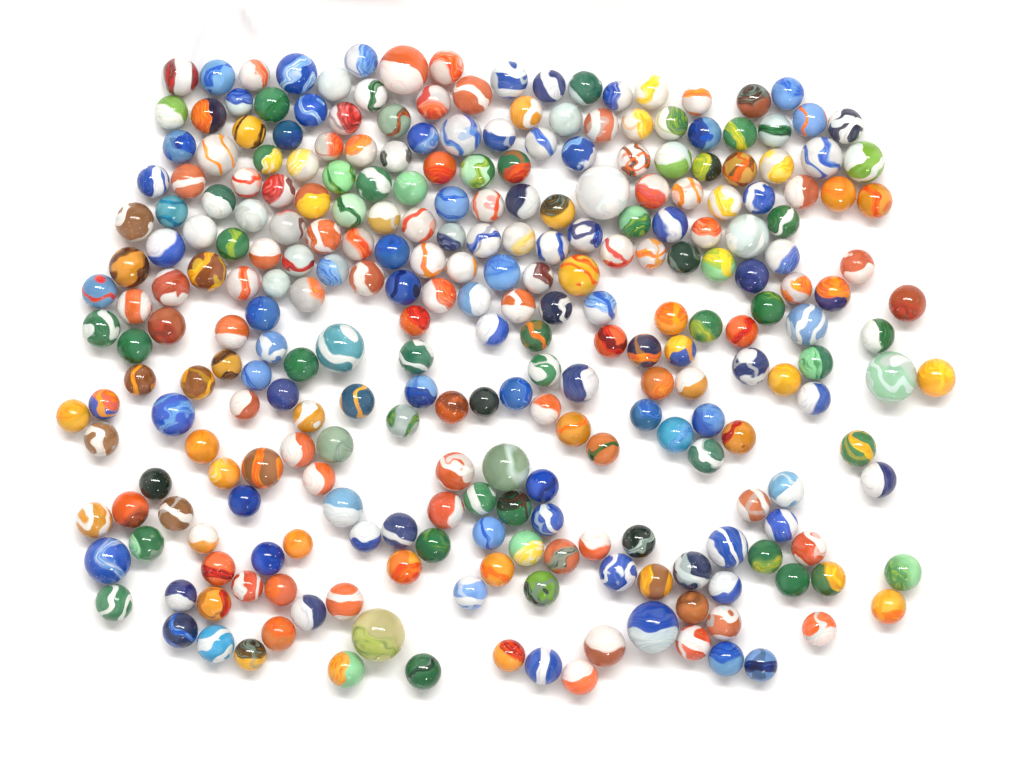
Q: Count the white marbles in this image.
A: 59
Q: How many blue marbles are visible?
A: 75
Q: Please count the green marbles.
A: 54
